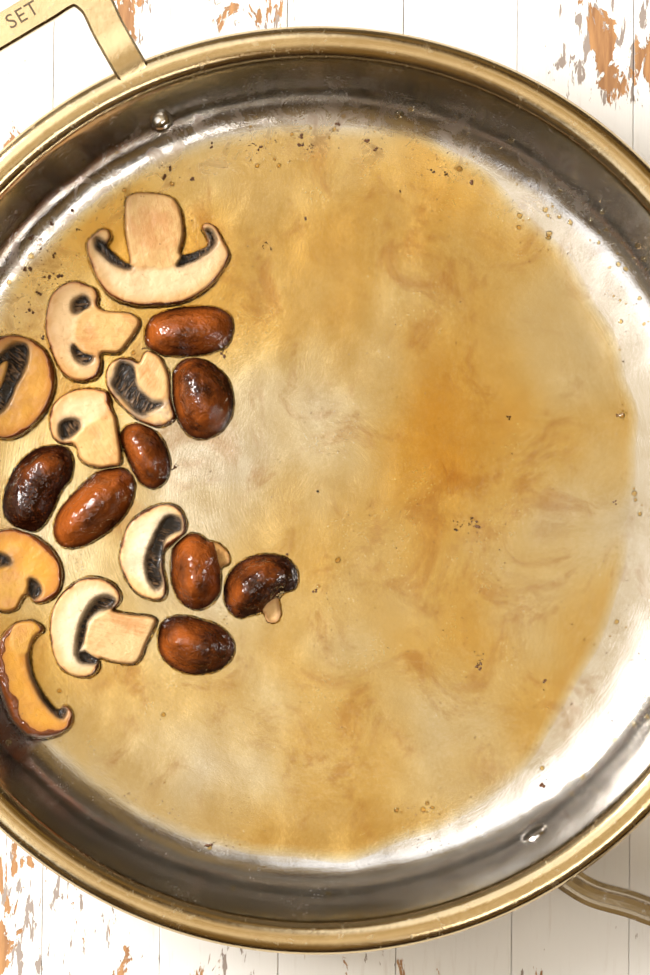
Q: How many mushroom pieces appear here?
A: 17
